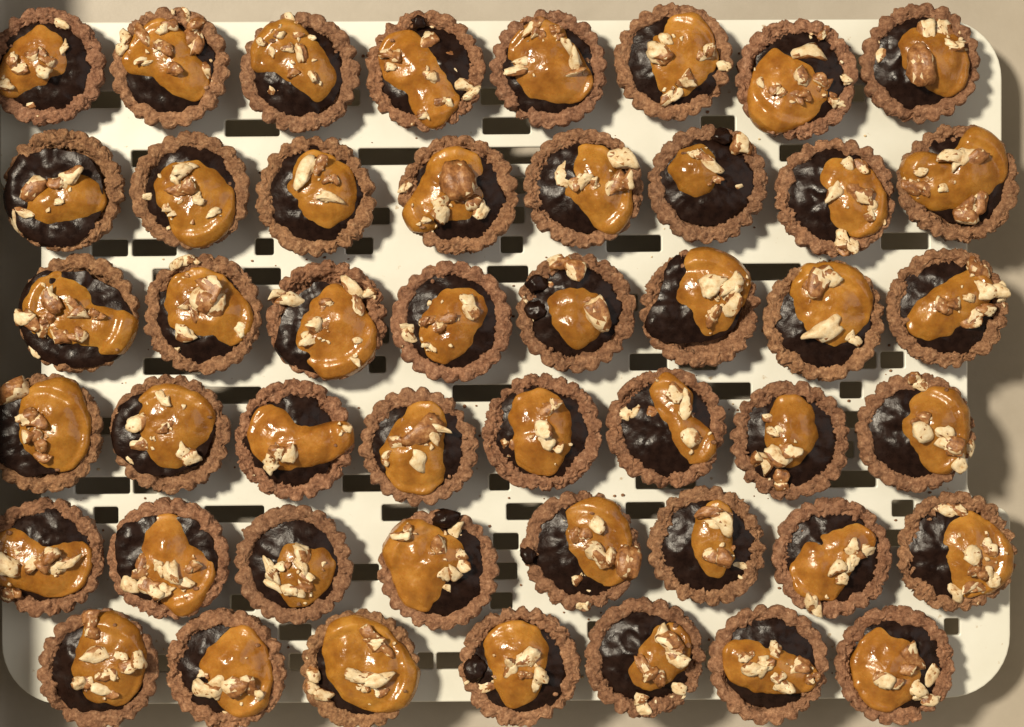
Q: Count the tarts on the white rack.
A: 47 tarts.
